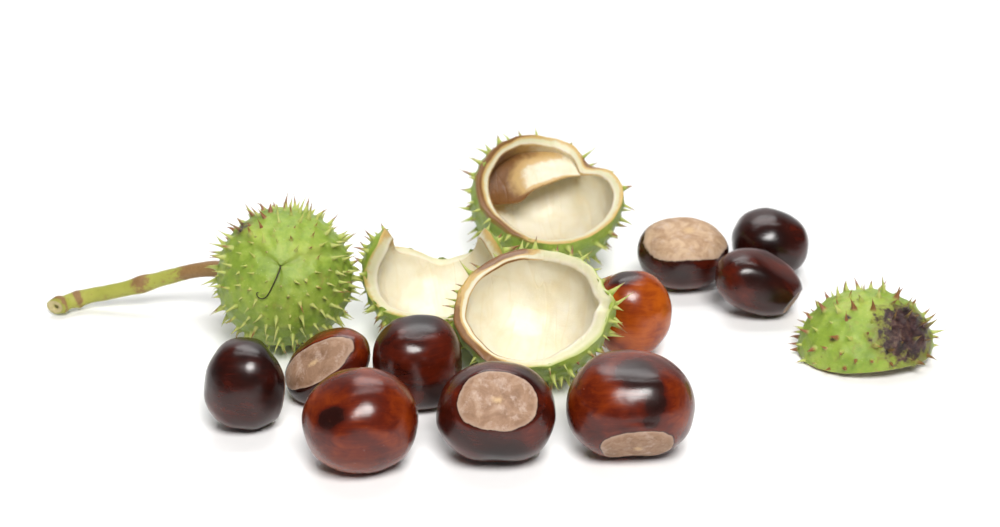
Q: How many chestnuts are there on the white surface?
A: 10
